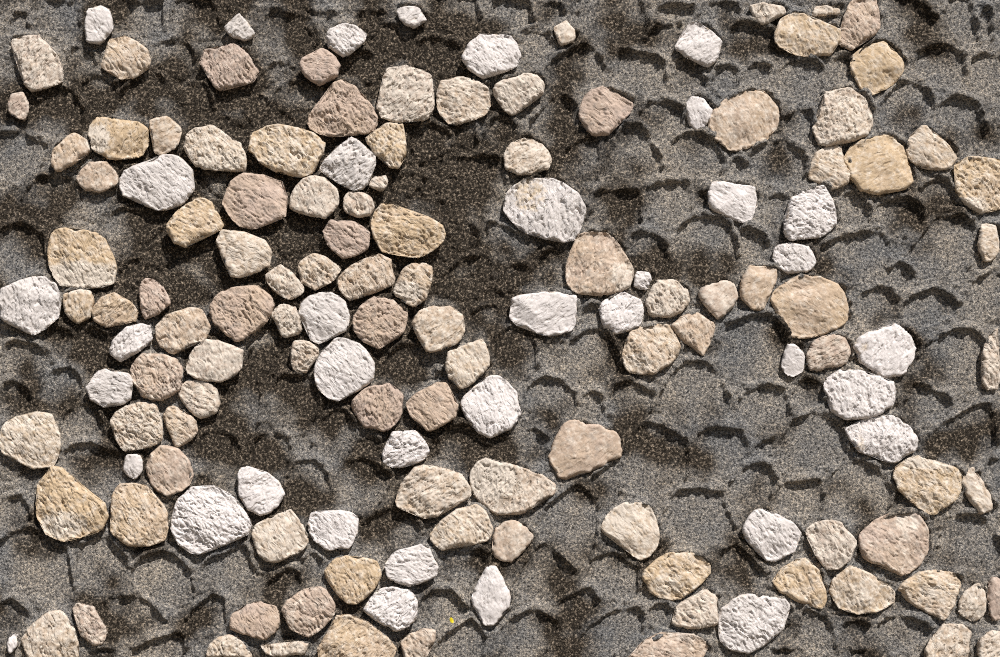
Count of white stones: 37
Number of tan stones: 104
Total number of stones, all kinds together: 141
